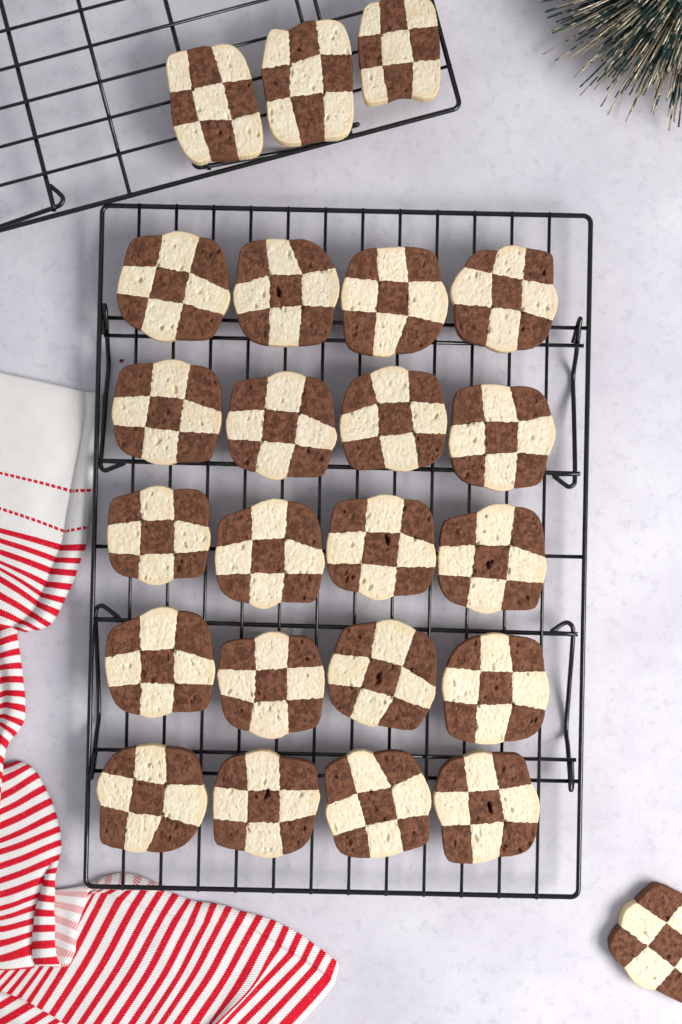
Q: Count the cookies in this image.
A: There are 24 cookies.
